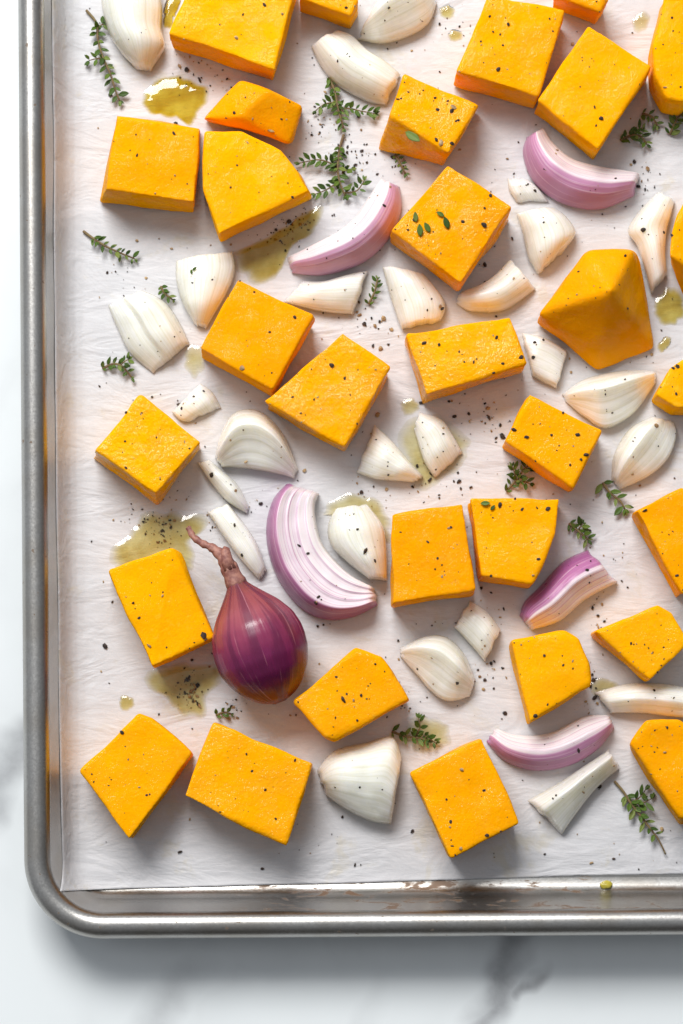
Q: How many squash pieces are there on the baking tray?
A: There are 30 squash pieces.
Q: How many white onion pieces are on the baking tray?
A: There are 26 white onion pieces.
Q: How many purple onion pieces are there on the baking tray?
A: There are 5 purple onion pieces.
